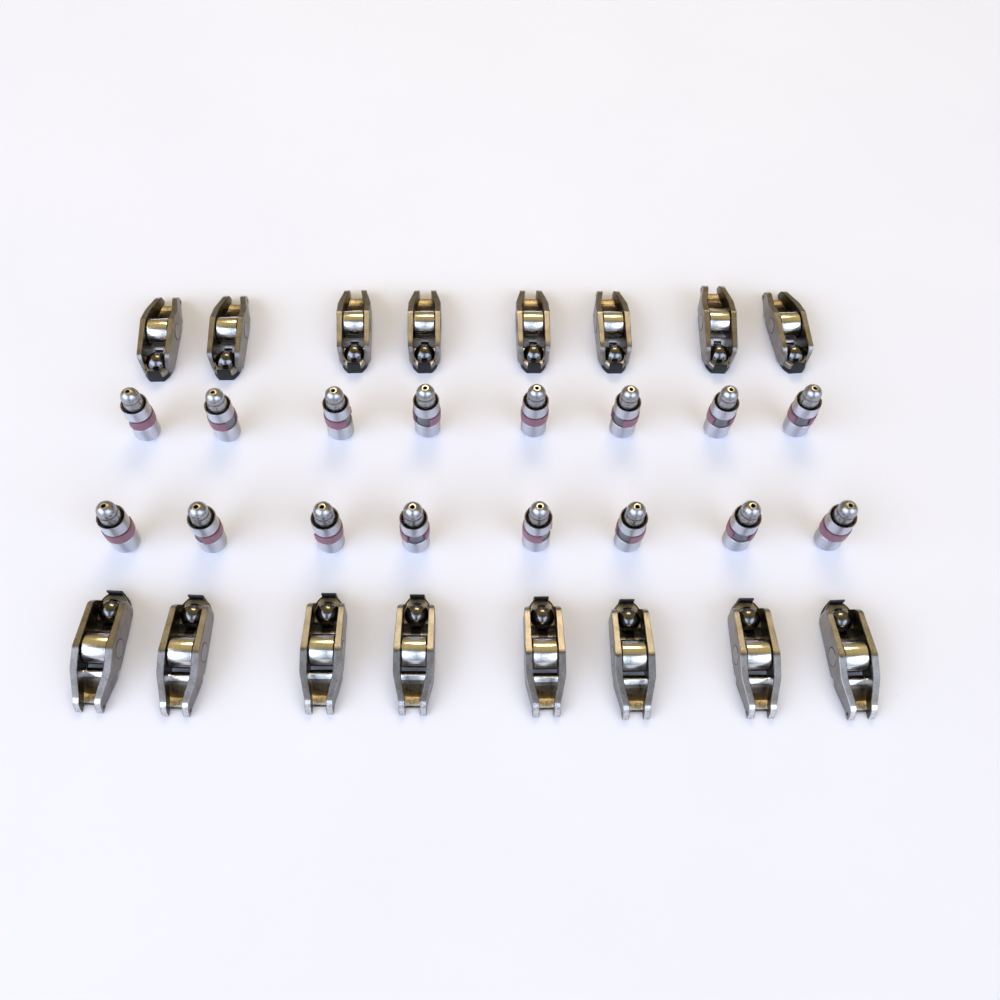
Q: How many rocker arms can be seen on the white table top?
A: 16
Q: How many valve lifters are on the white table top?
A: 16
